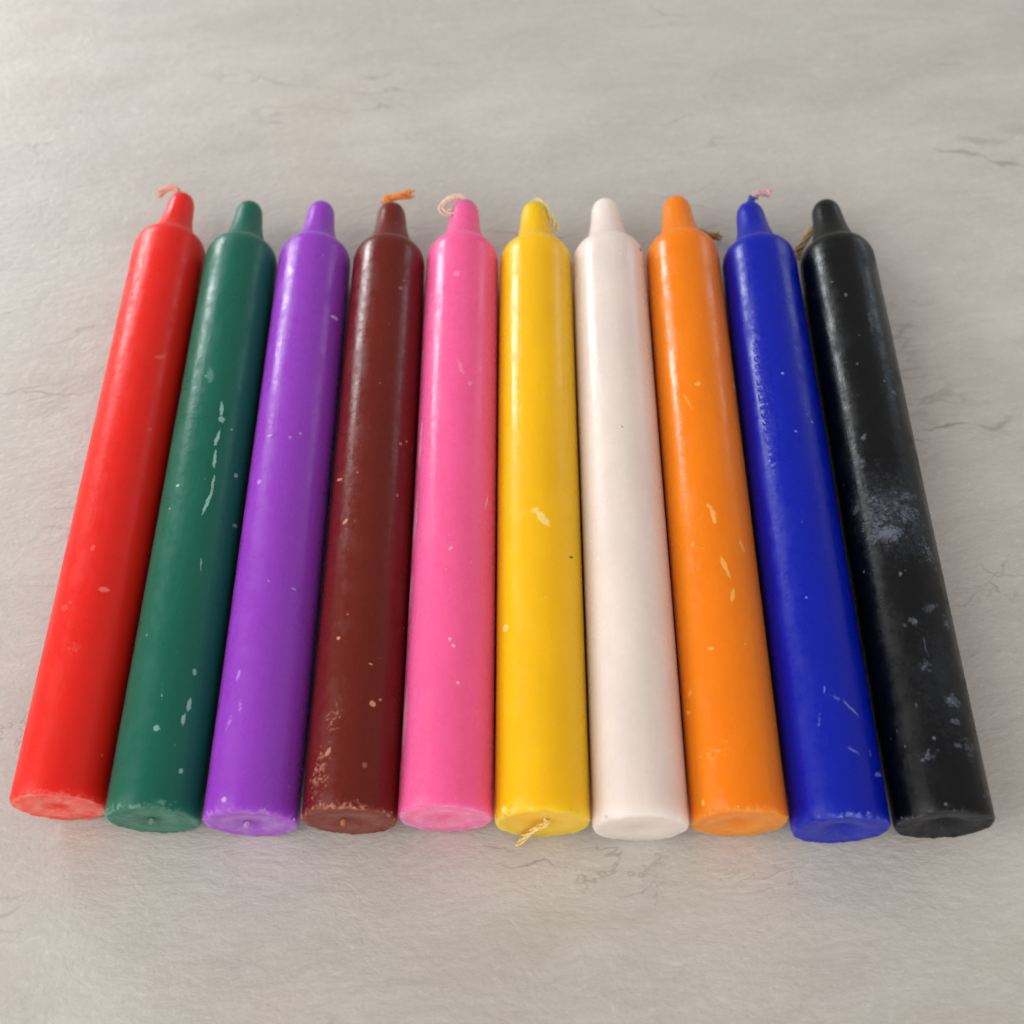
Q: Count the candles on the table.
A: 10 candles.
